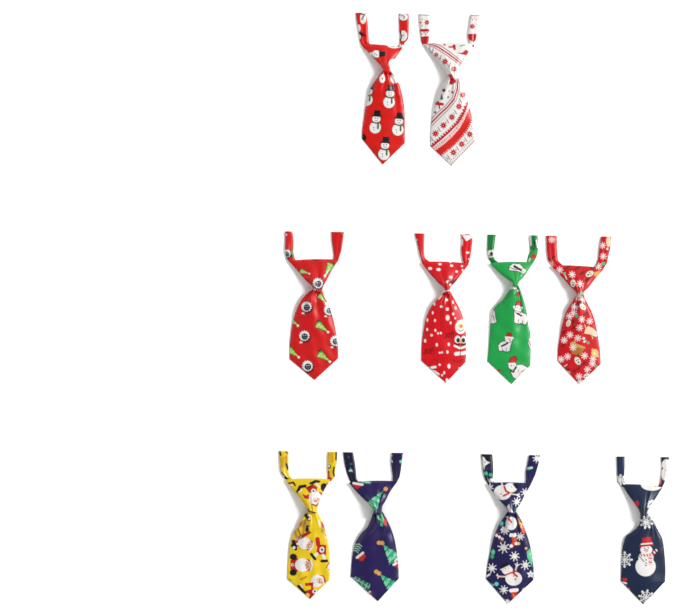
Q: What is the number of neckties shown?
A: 10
